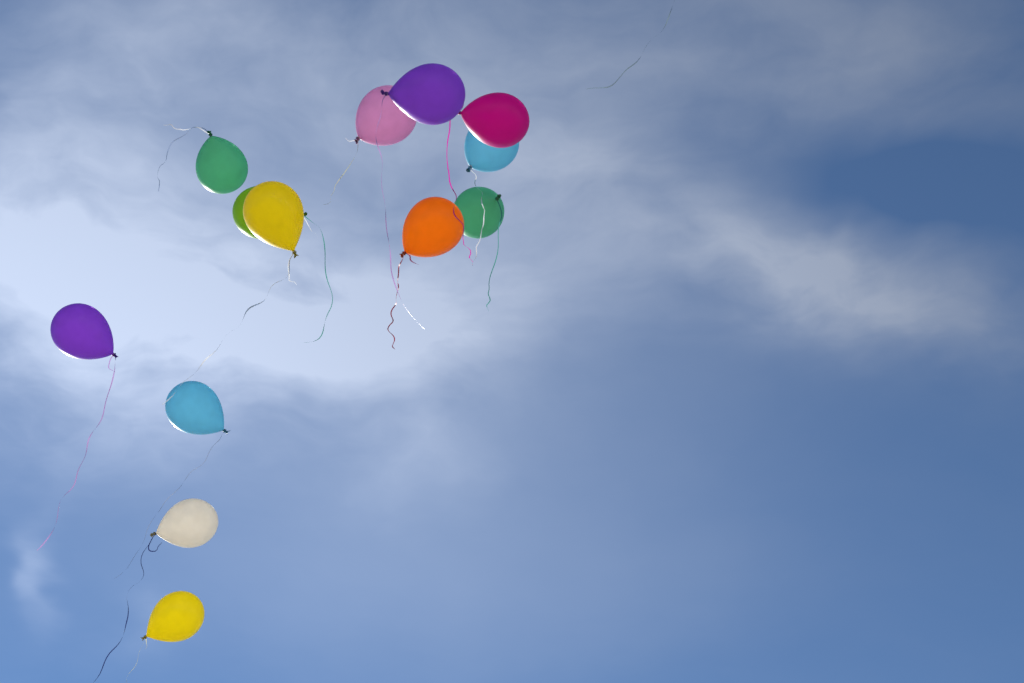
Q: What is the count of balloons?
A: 13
